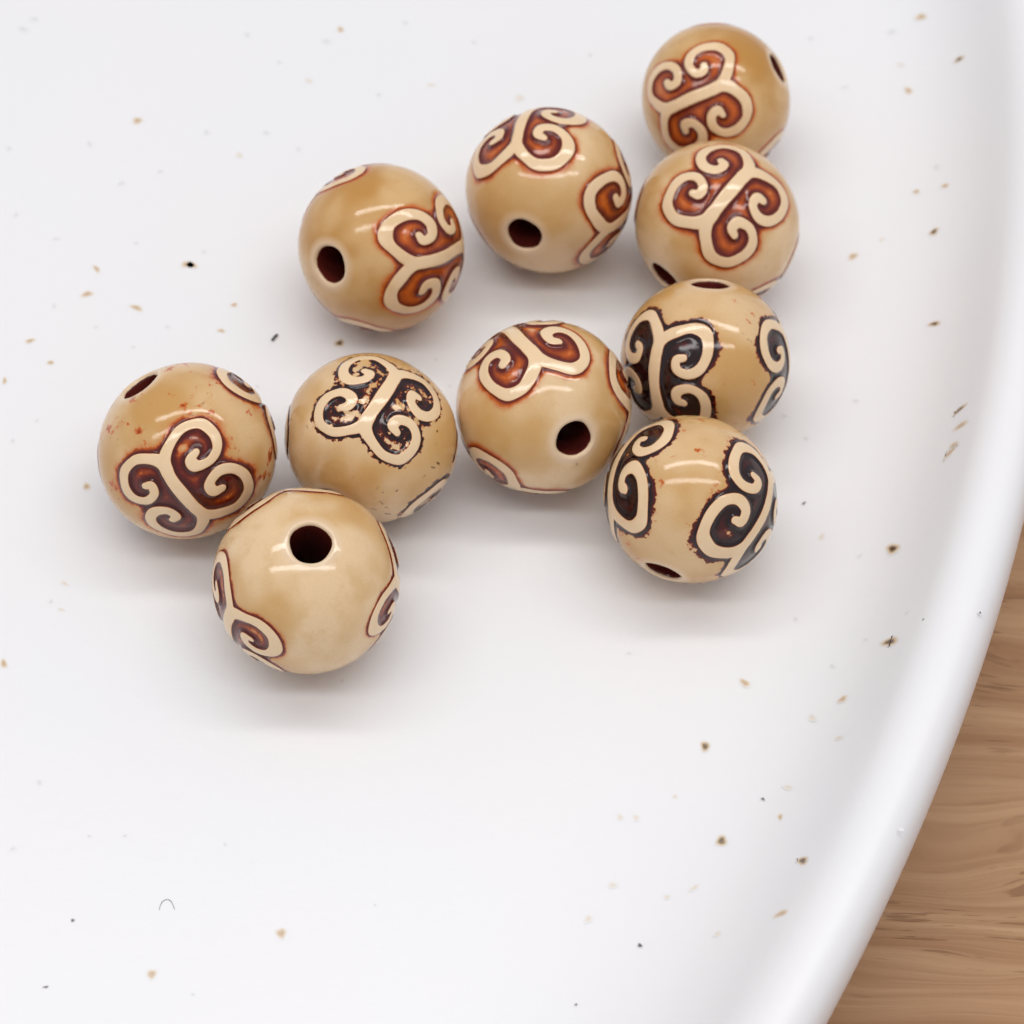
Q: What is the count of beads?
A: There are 10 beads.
